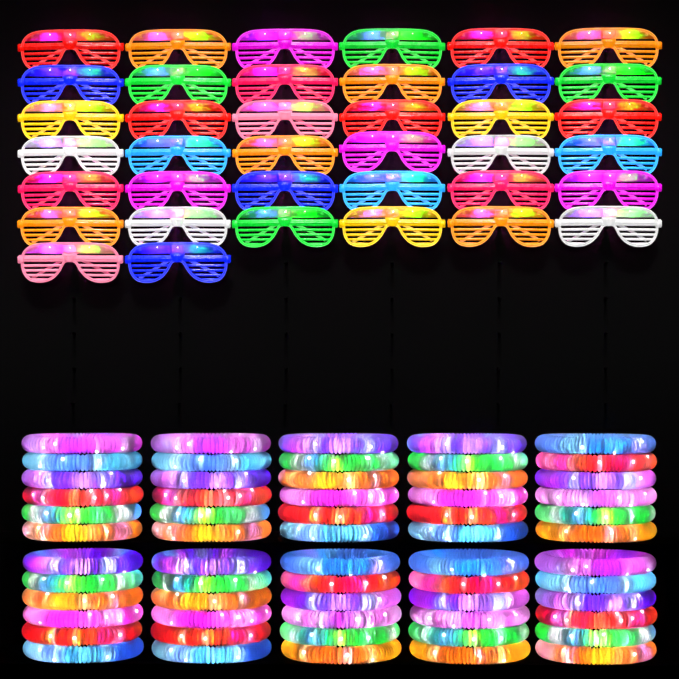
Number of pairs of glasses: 38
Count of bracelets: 60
